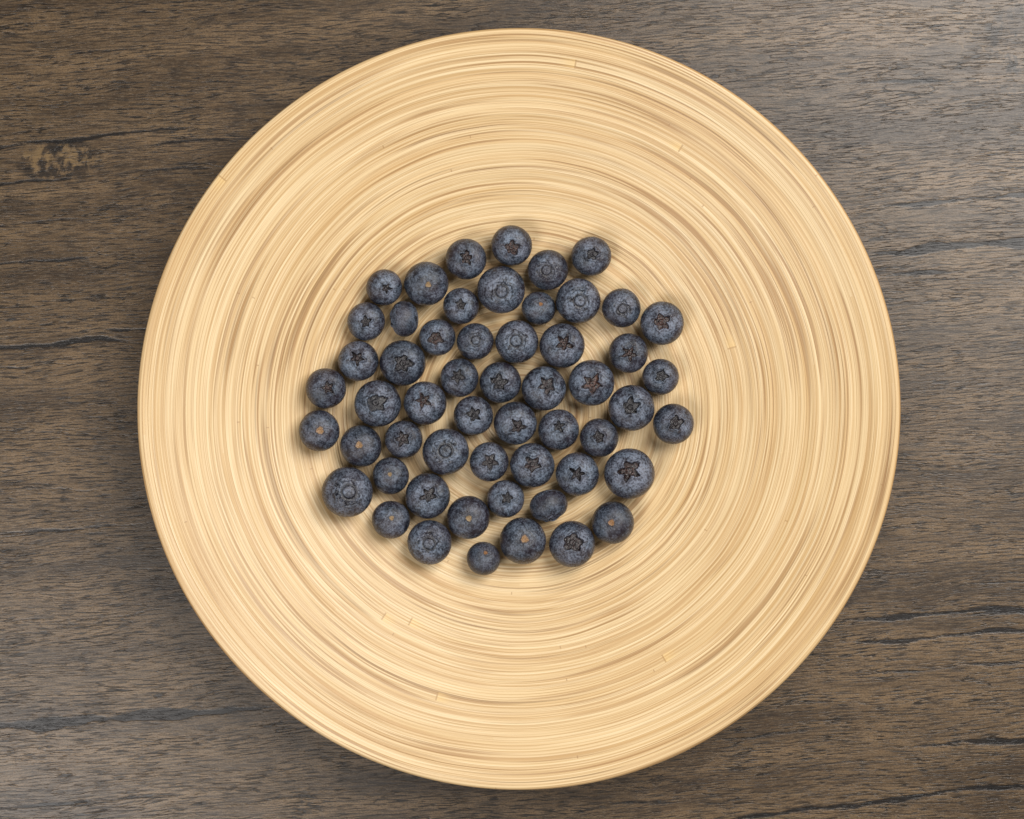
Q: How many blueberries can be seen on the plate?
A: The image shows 55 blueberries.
